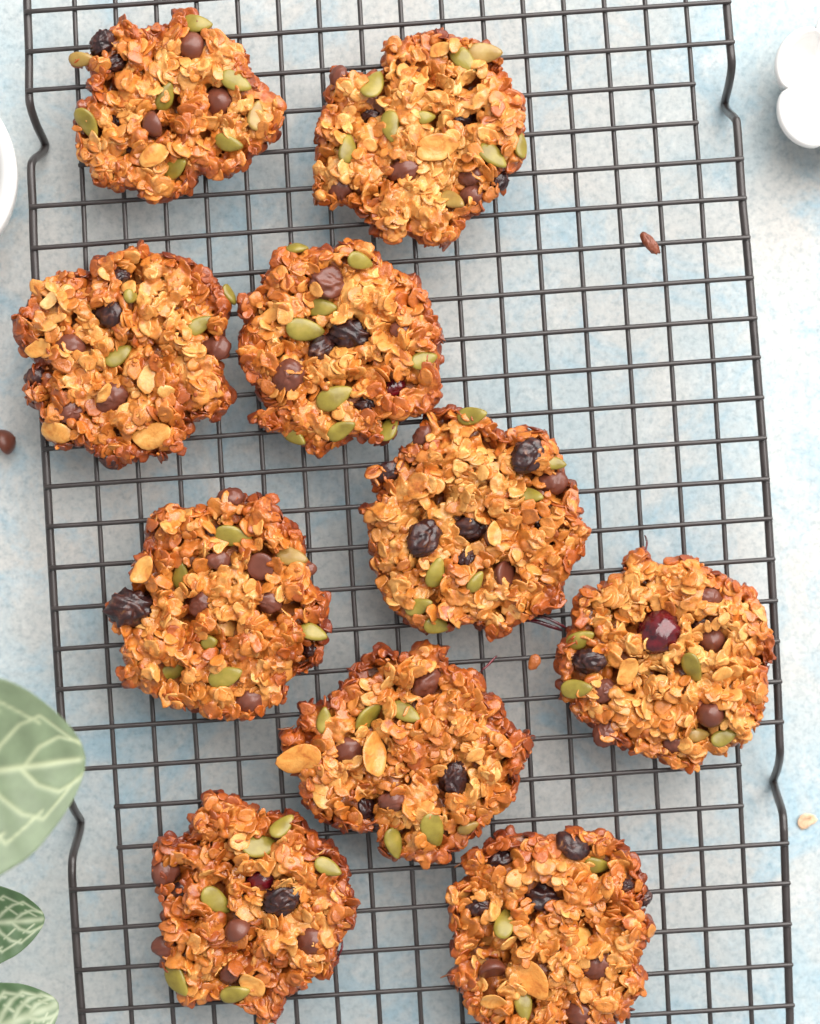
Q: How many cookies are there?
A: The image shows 10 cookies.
